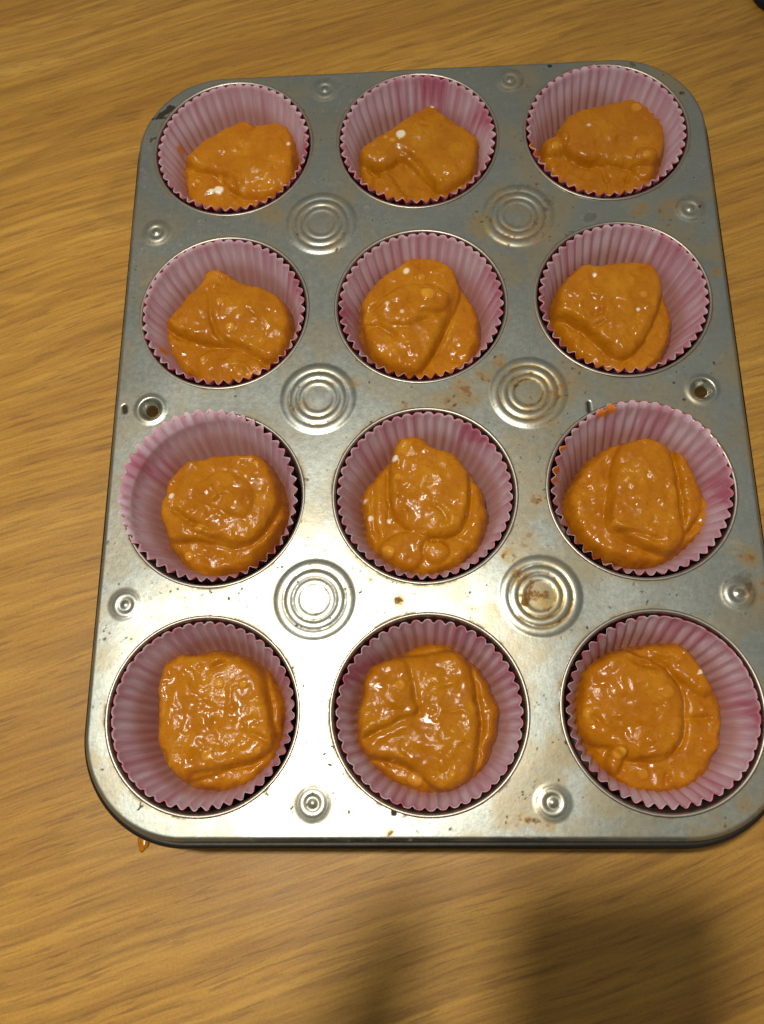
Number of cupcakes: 12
